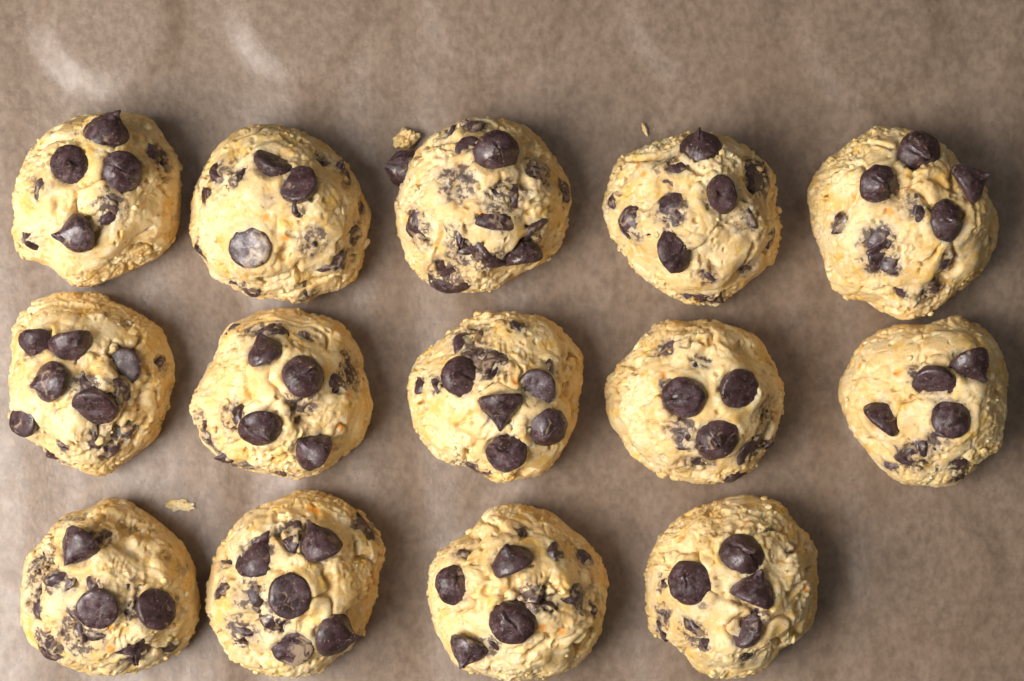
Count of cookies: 14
